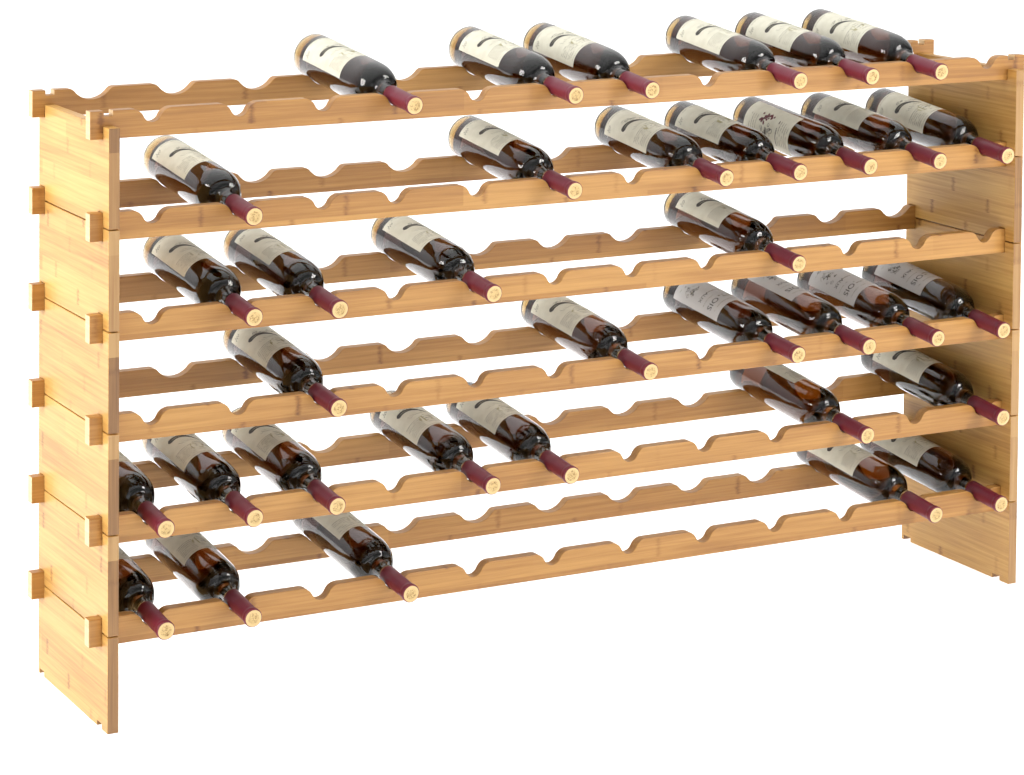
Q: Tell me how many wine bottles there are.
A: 35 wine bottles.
